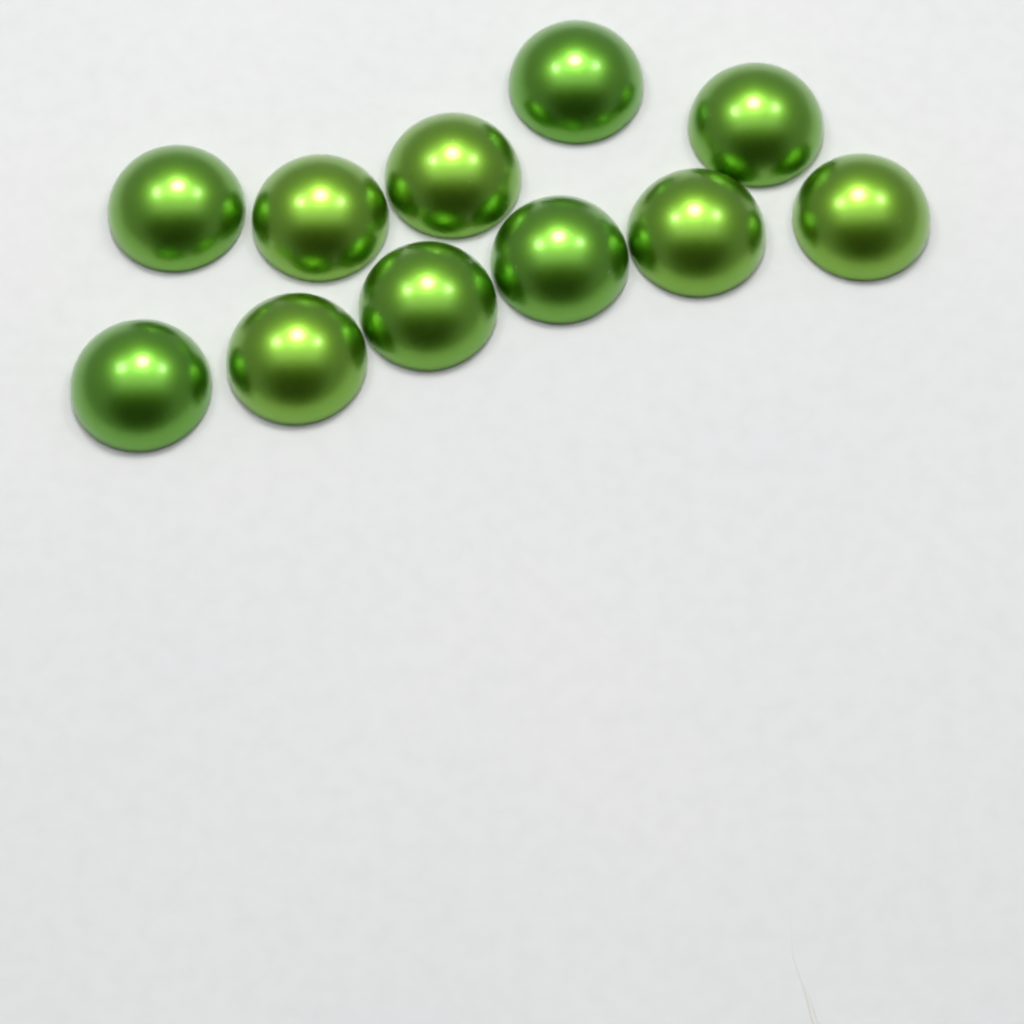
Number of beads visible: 11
